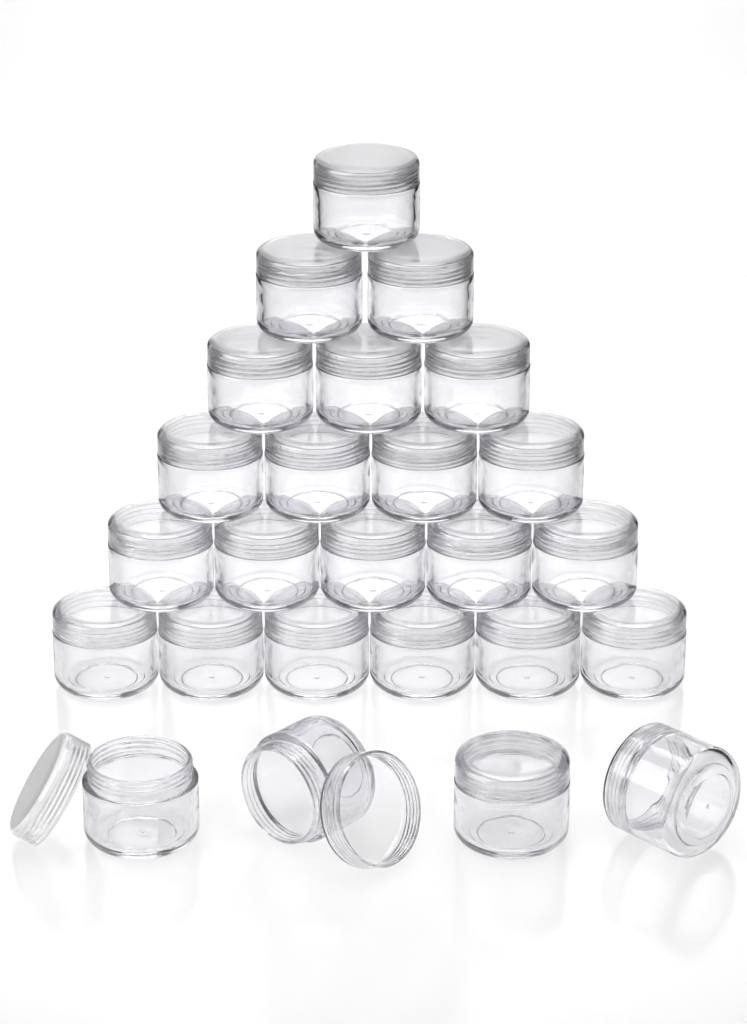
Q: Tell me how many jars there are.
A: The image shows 25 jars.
